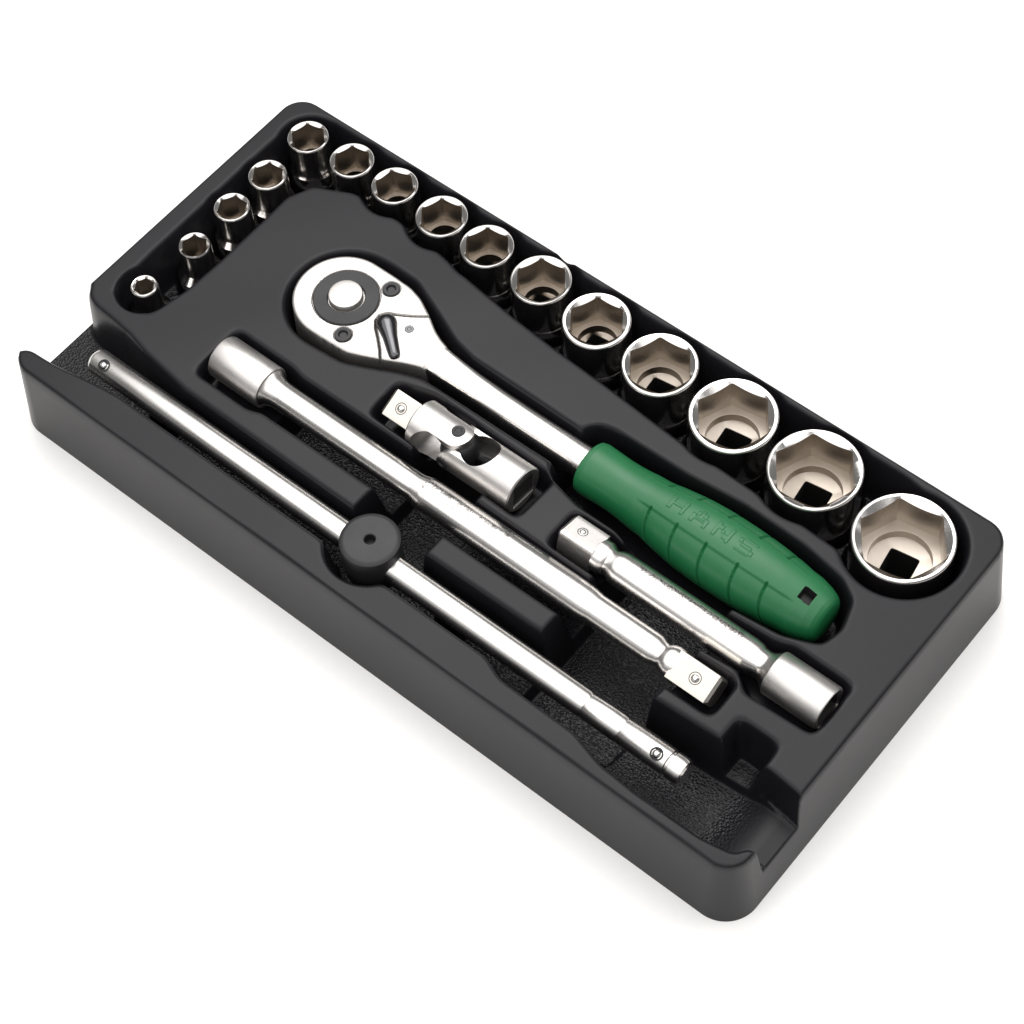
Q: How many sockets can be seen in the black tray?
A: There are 15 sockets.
